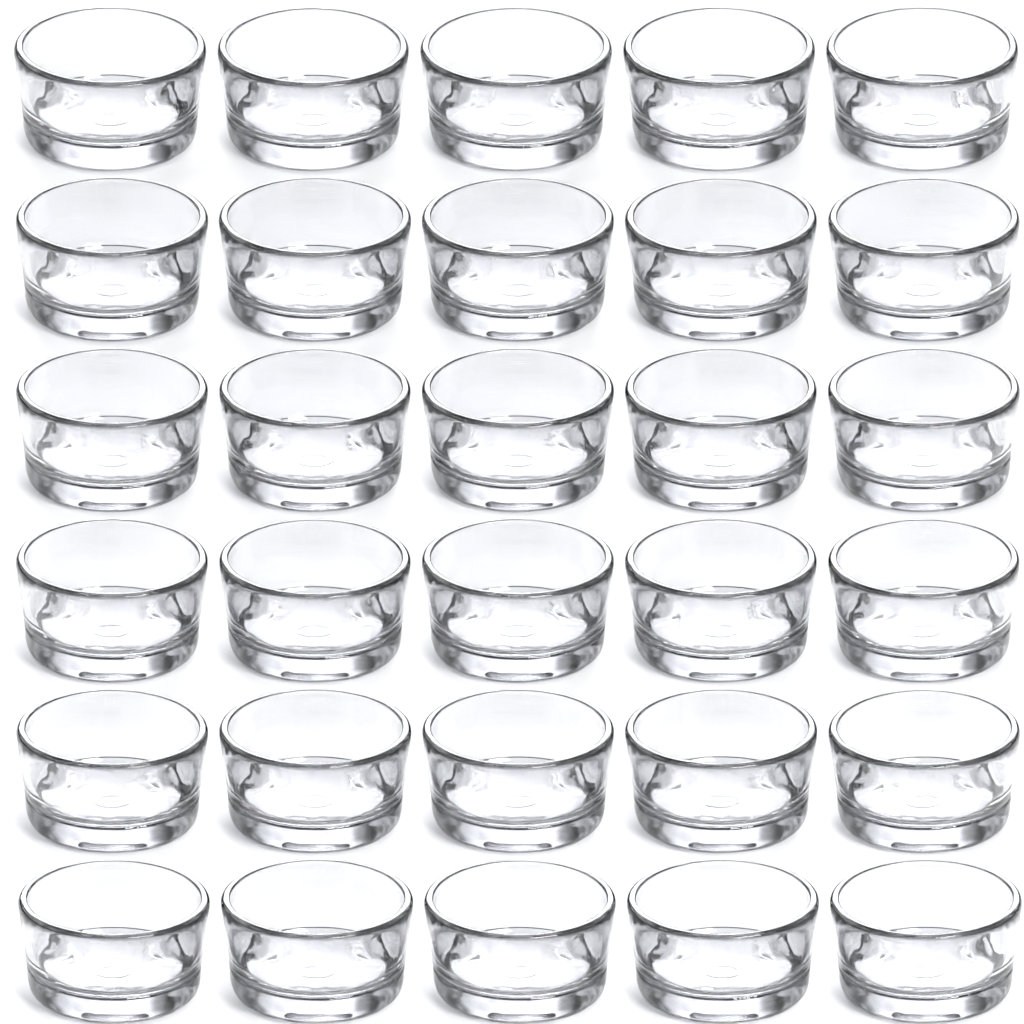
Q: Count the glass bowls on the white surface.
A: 30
